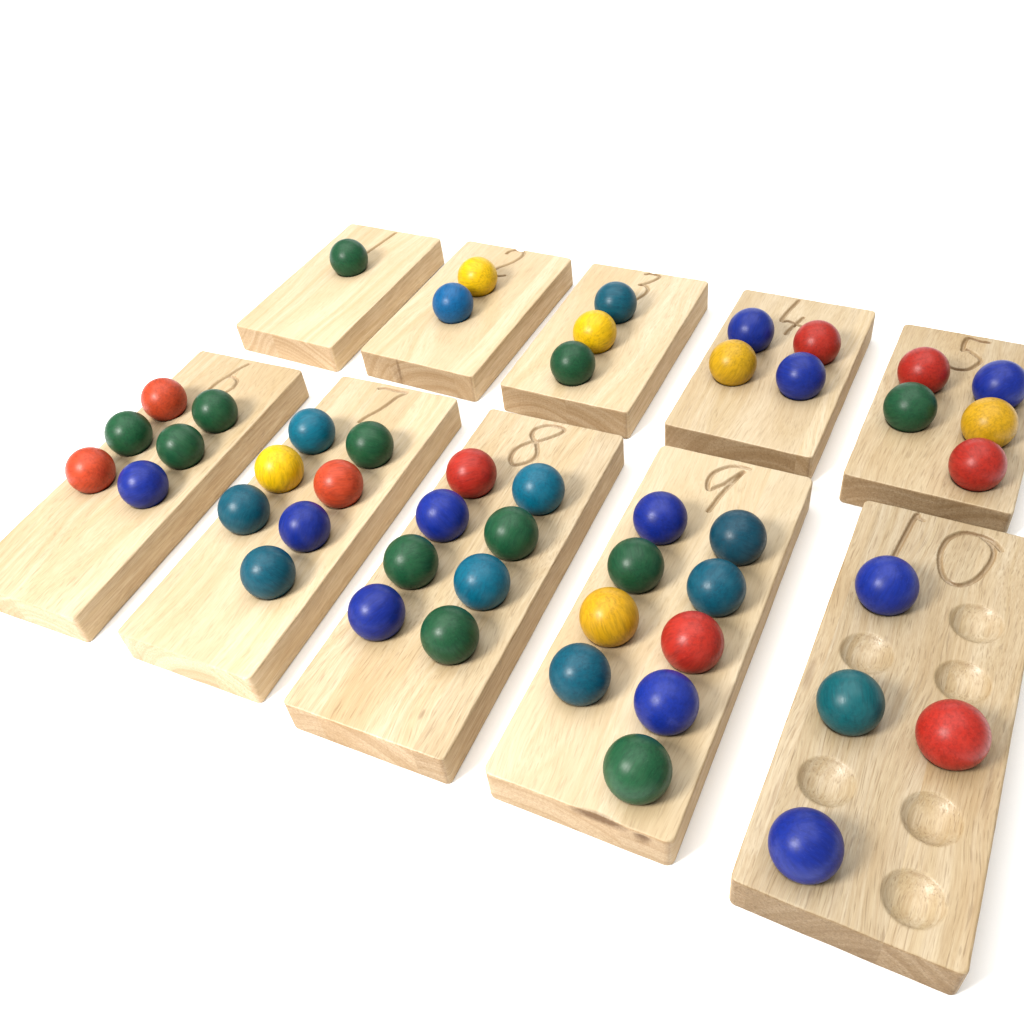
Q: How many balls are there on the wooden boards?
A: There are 49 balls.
